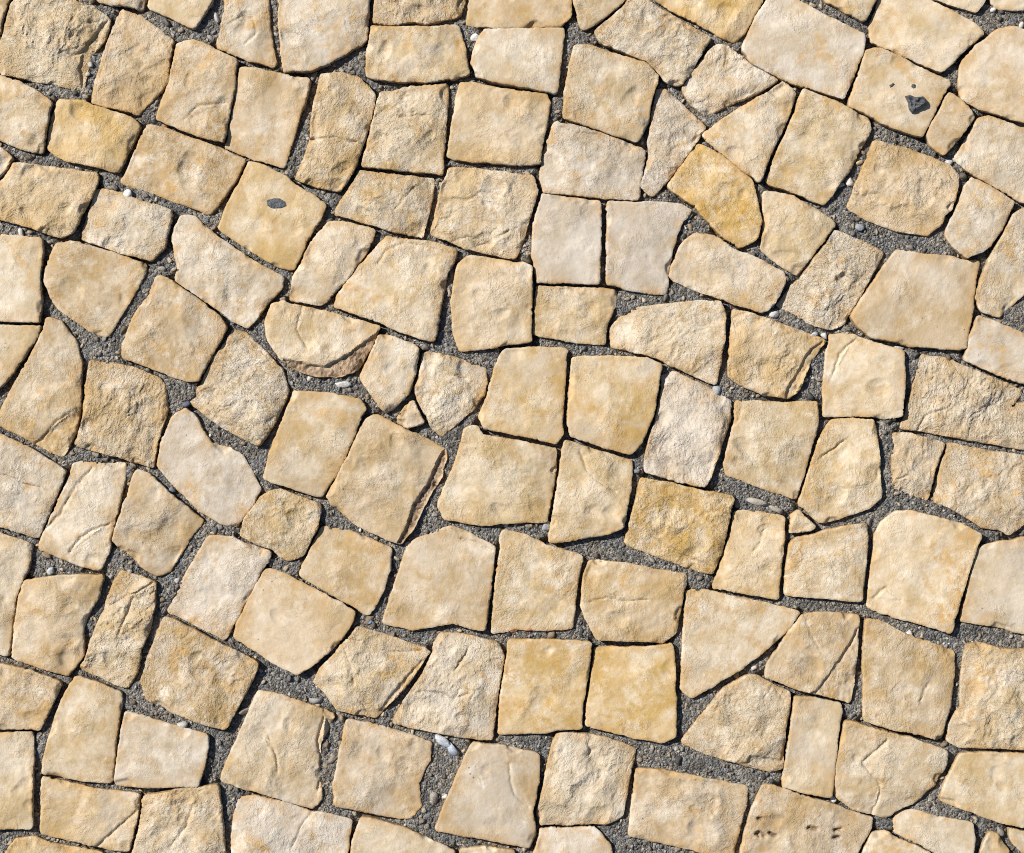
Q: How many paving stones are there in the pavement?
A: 139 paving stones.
